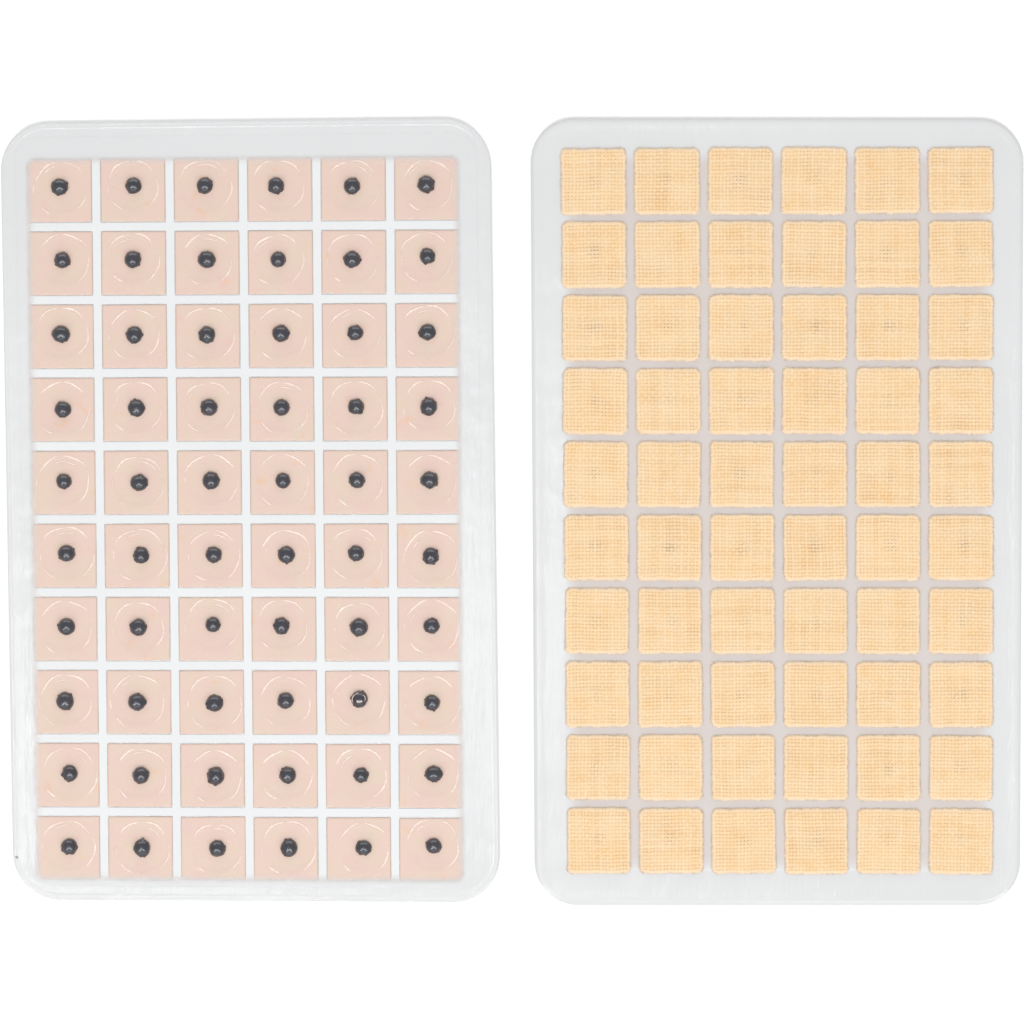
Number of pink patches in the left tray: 60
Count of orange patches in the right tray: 60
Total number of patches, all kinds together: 120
